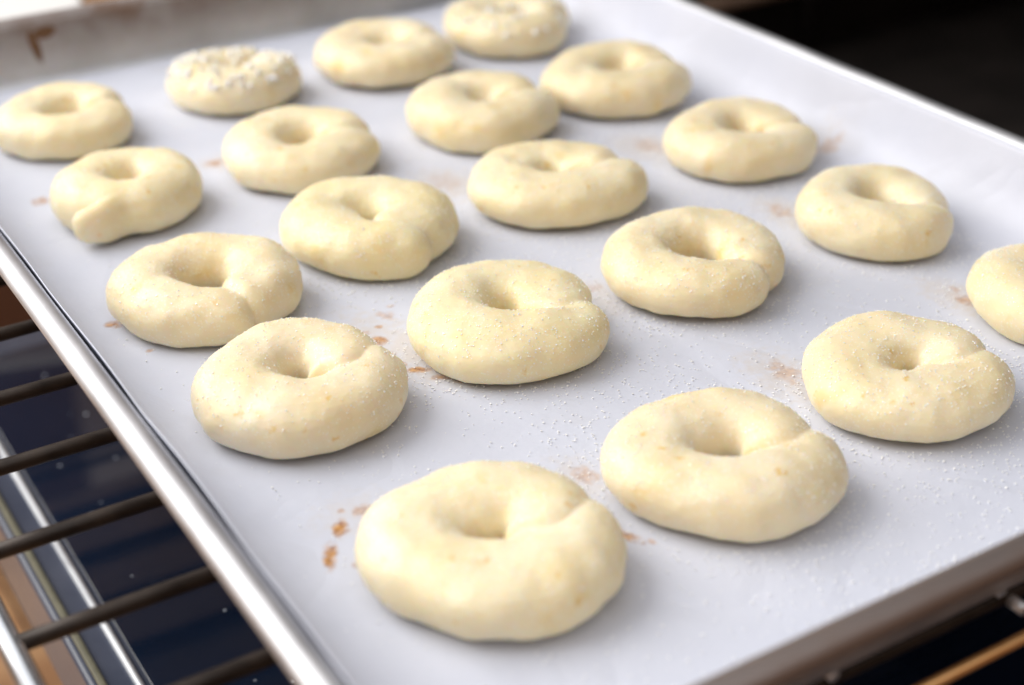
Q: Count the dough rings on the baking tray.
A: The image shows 20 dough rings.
